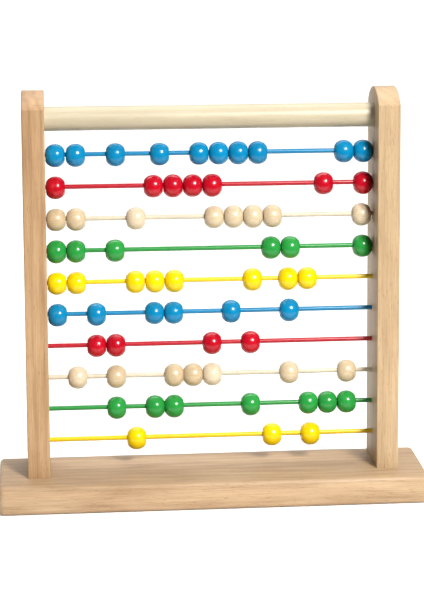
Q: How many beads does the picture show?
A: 66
